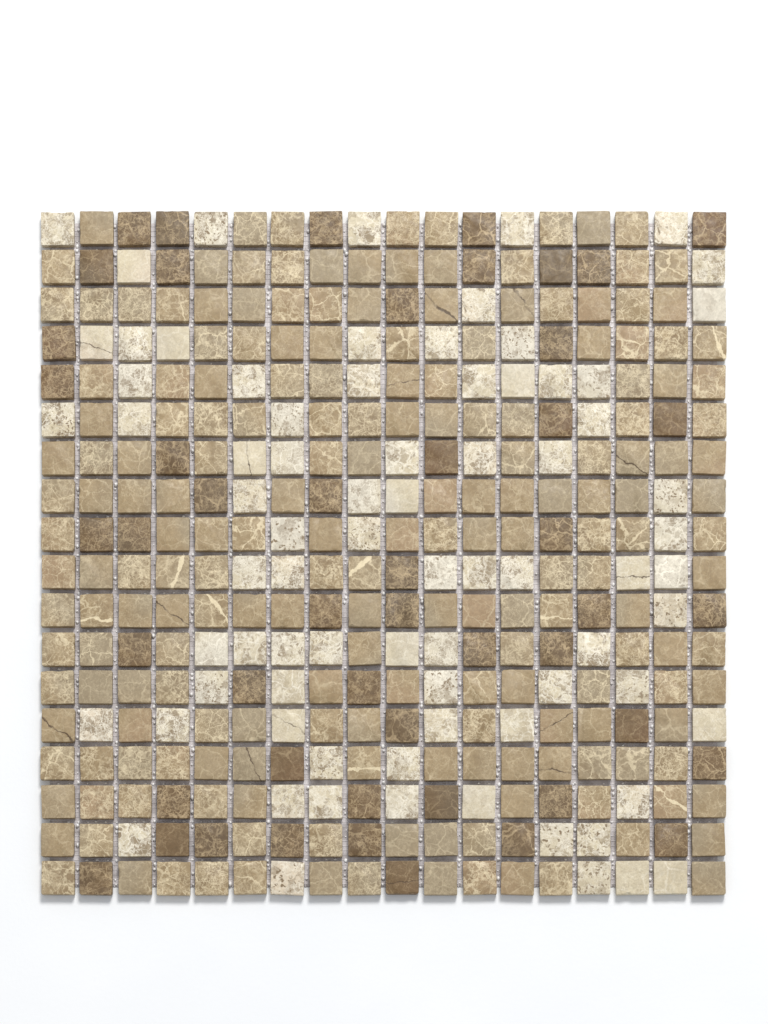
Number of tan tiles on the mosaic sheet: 197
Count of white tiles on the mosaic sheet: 78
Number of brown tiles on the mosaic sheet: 49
